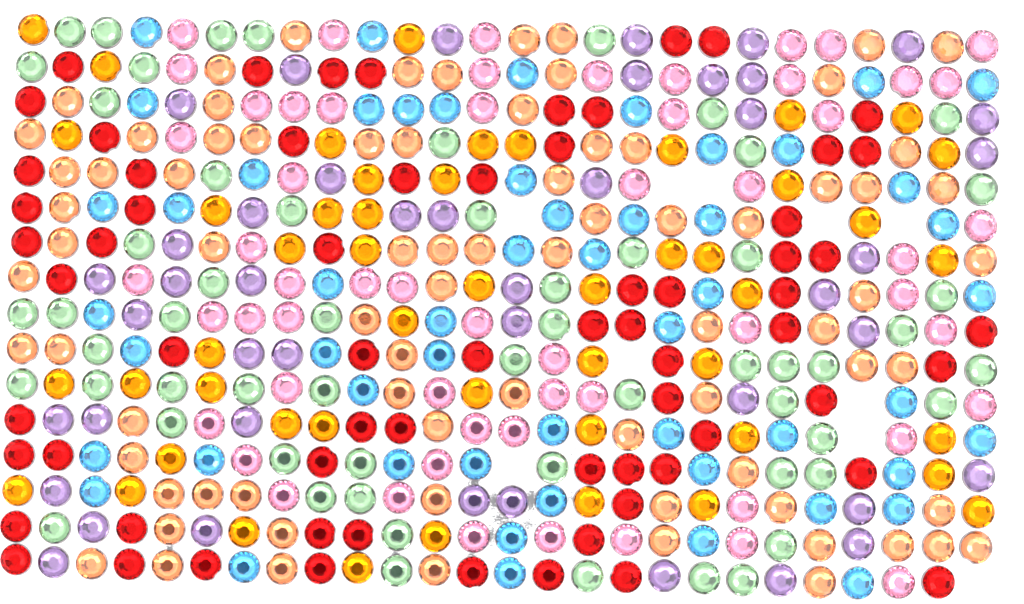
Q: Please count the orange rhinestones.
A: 78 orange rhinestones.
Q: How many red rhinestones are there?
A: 67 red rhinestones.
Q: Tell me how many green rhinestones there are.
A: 58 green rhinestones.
